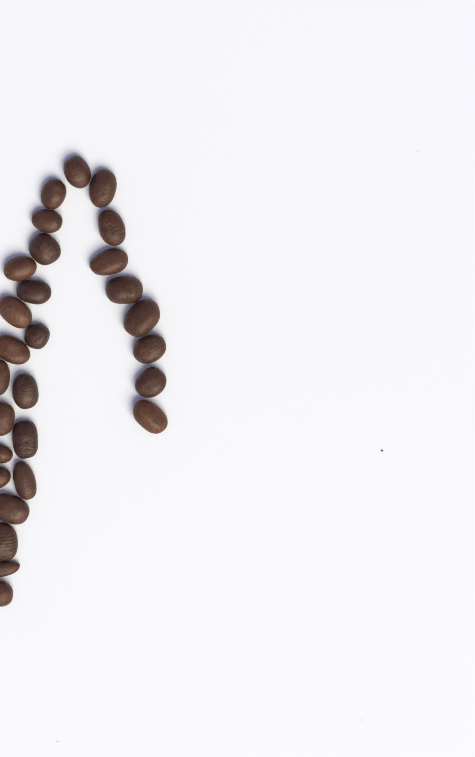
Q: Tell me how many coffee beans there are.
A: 28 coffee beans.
